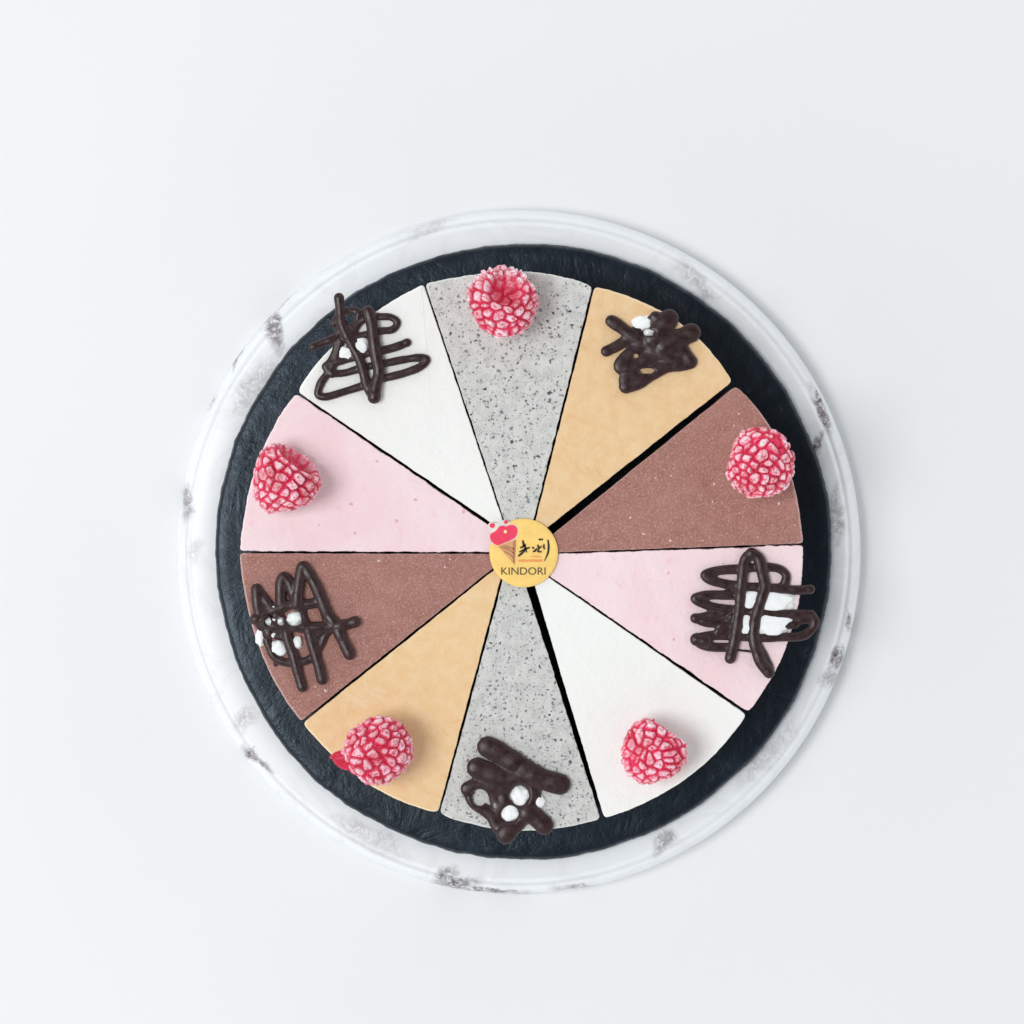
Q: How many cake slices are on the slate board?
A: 10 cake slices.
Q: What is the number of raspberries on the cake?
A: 5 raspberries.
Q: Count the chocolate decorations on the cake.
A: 5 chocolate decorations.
